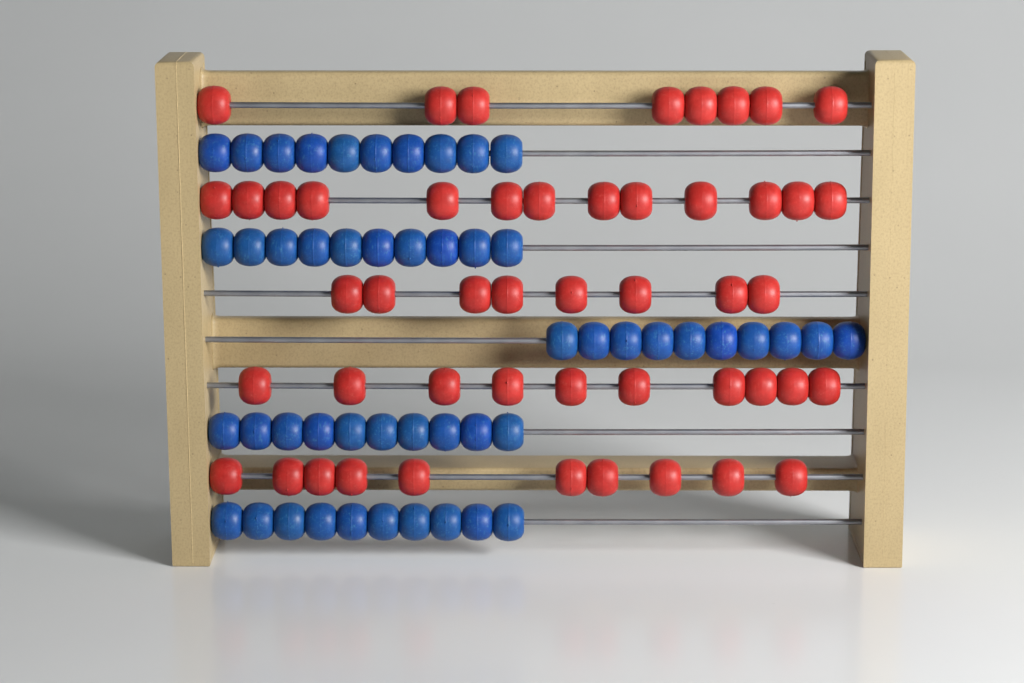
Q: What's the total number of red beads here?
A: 49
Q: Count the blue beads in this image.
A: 50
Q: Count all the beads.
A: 99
